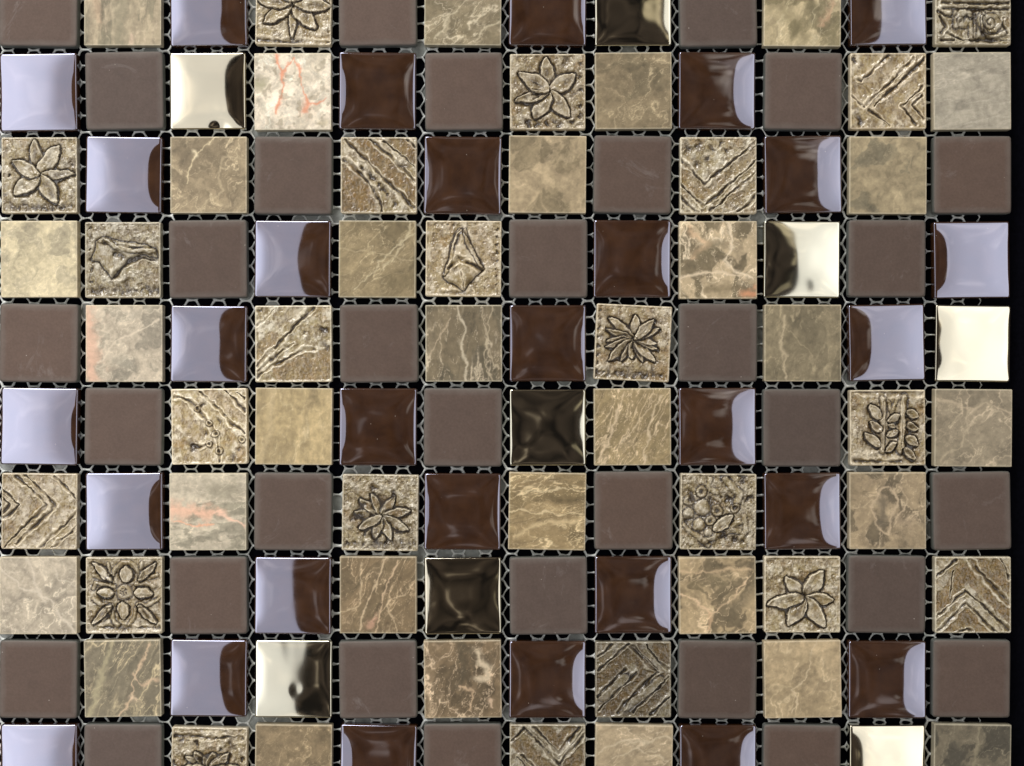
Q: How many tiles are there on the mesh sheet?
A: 120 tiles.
